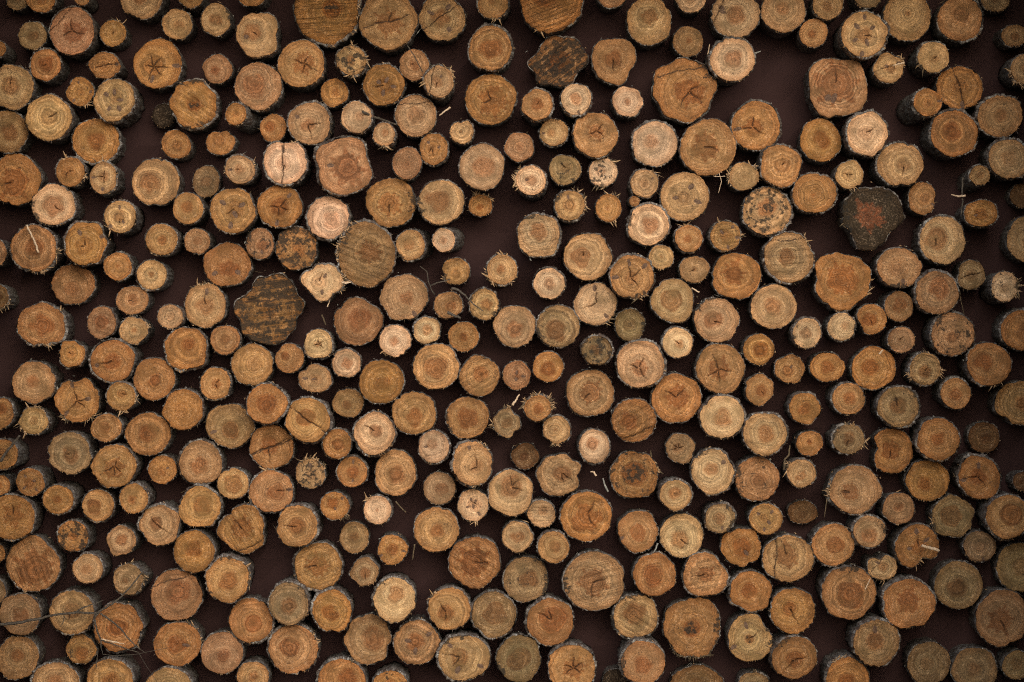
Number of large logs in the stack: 200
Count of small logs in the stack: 176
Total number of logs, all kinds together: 376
